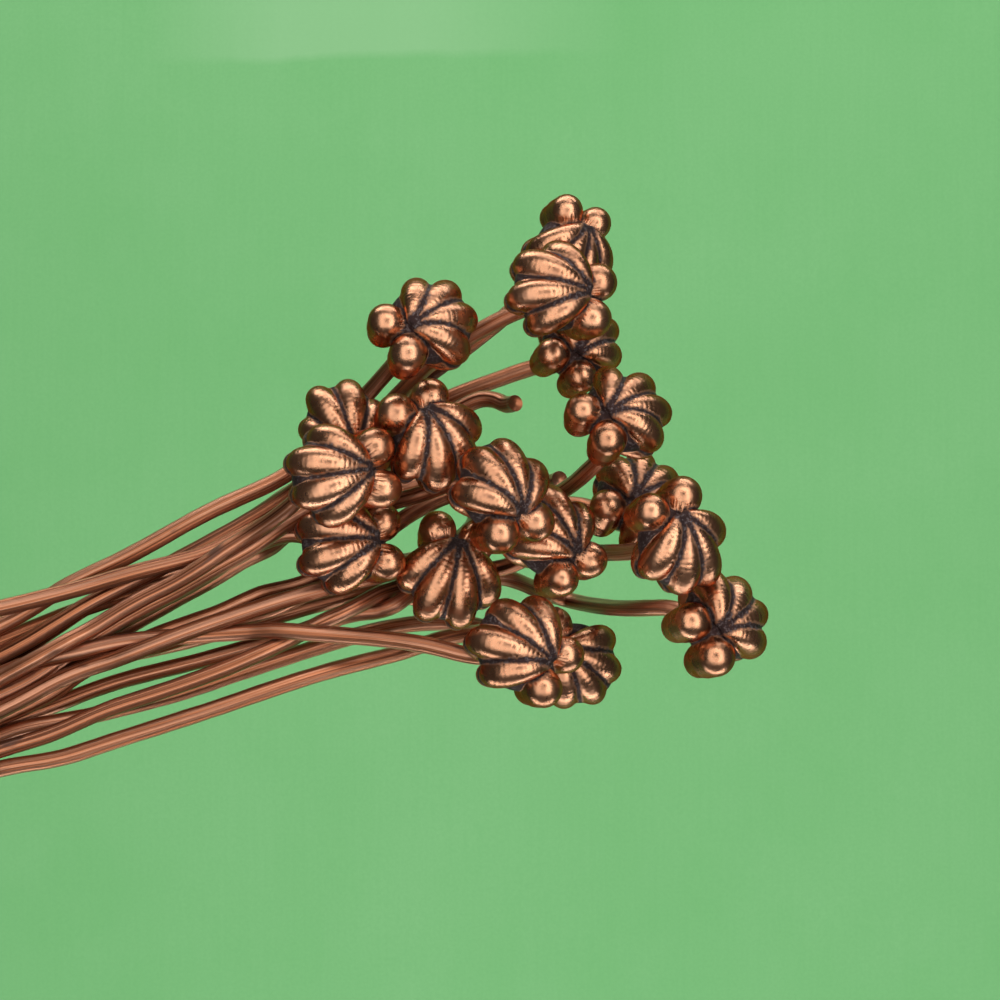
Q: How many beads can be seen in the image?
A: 17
